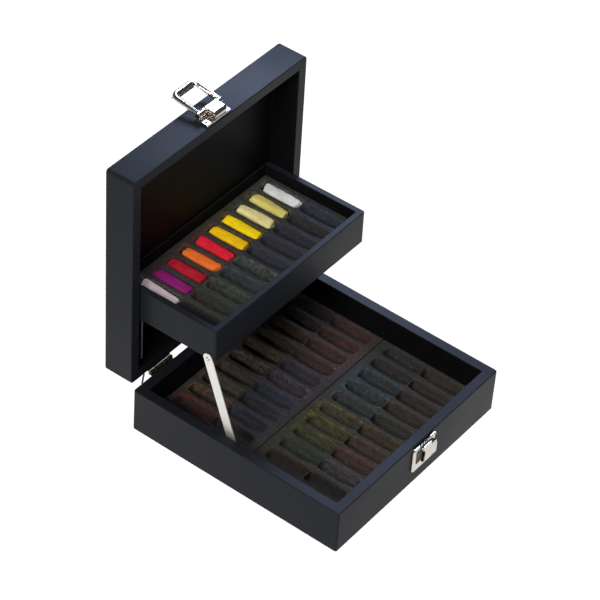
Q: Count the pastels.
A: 10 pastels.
